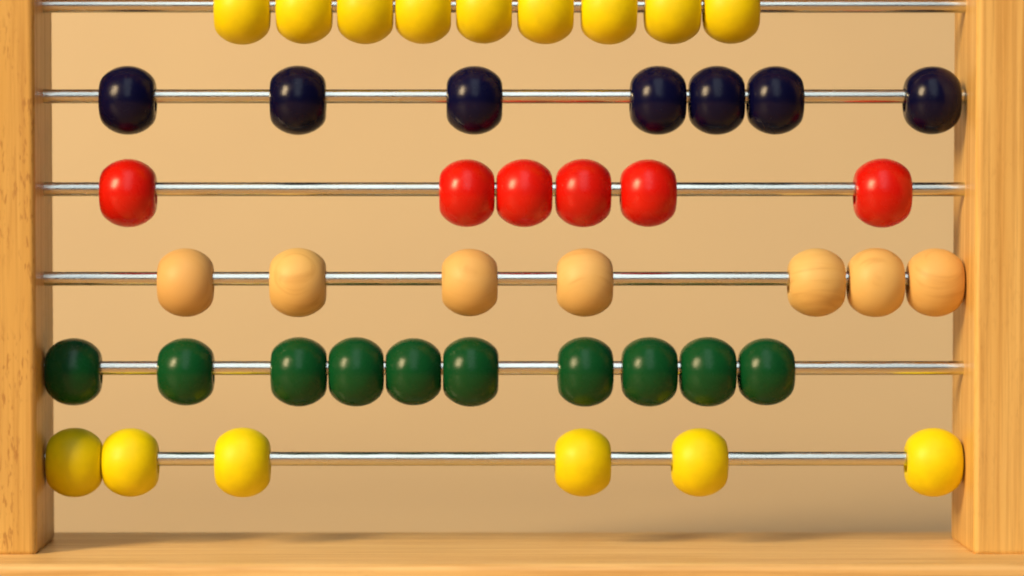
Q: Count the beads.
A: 45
